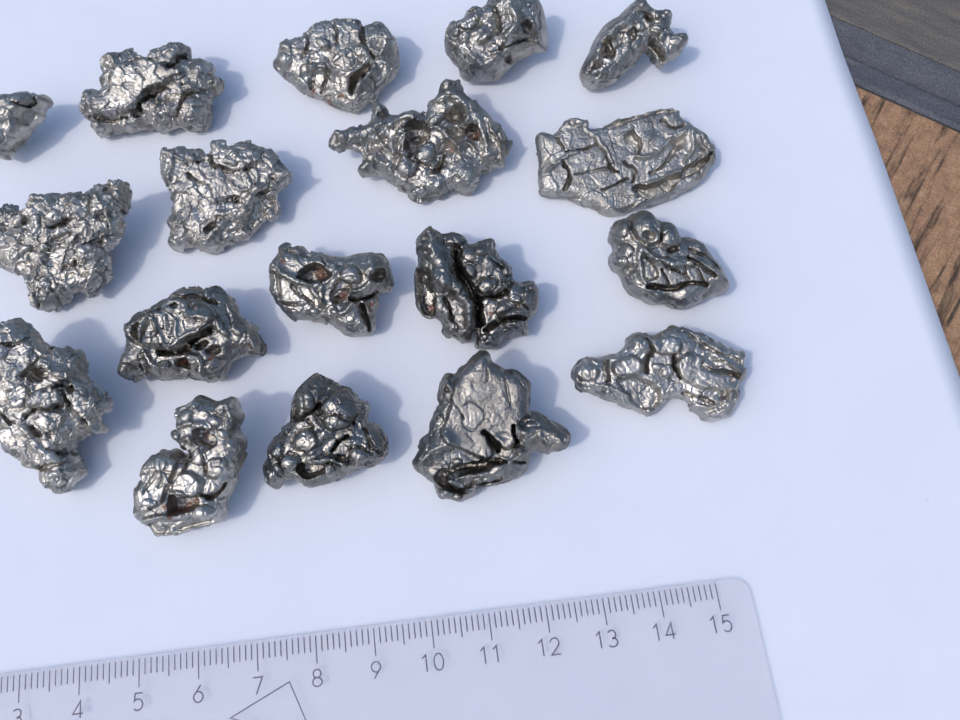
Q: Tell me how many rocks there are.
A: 18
